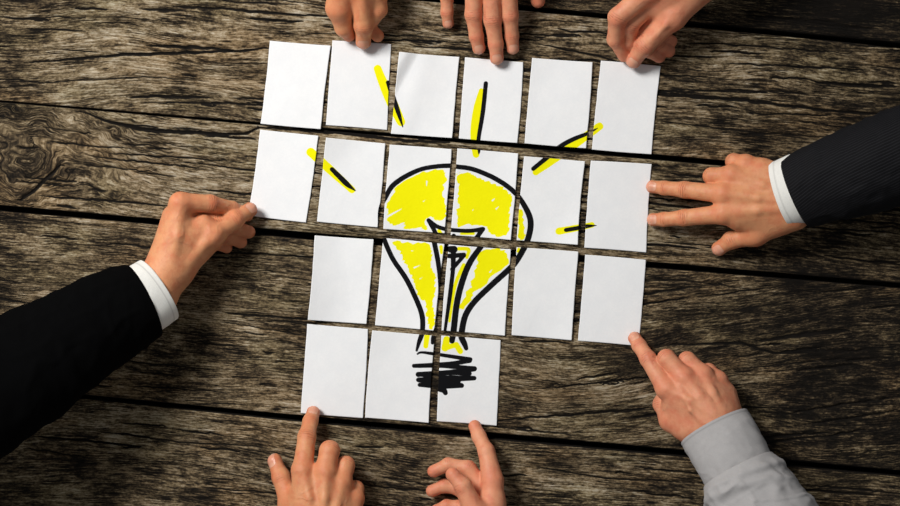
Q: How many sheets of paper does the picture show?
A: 20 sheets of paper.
